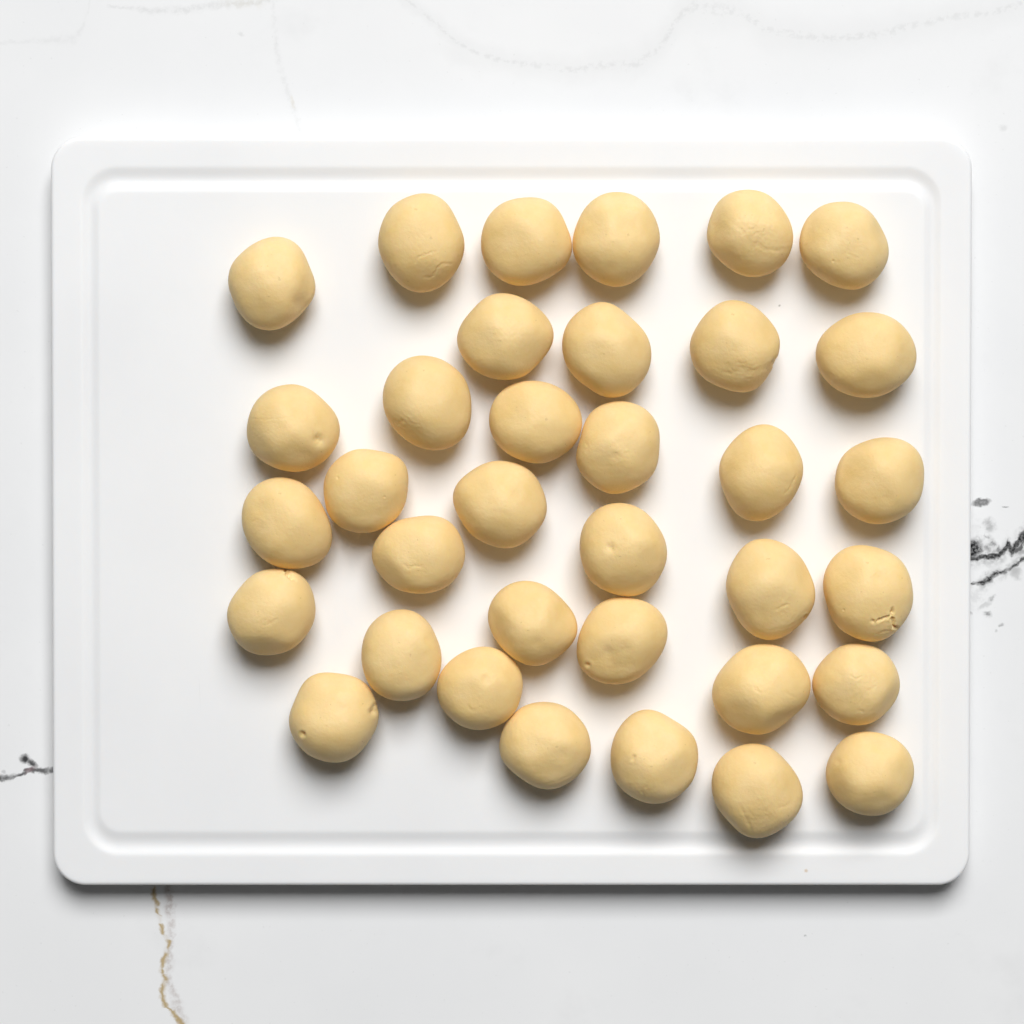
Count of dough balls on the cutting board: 35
